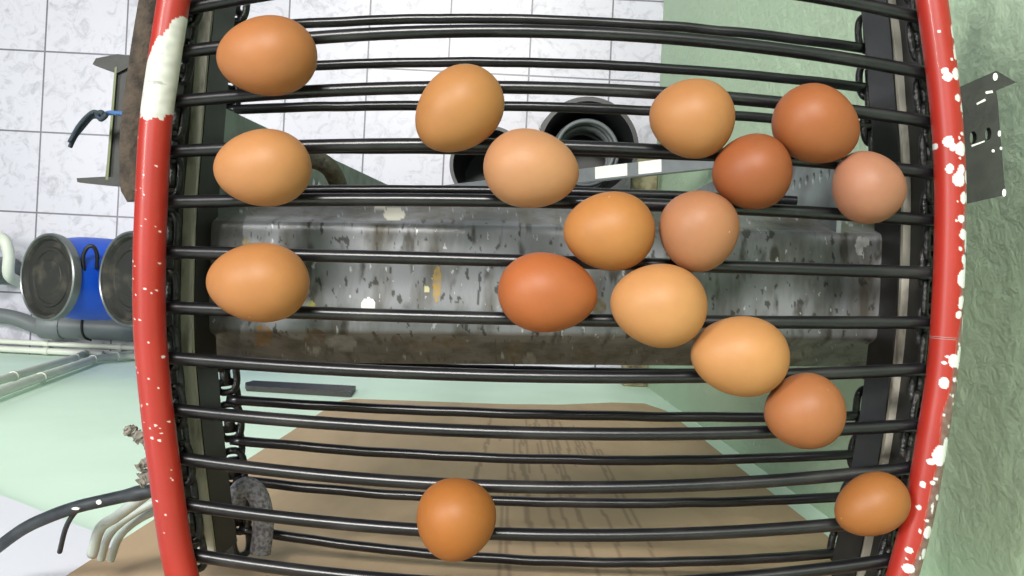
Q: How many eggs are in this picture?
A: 17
